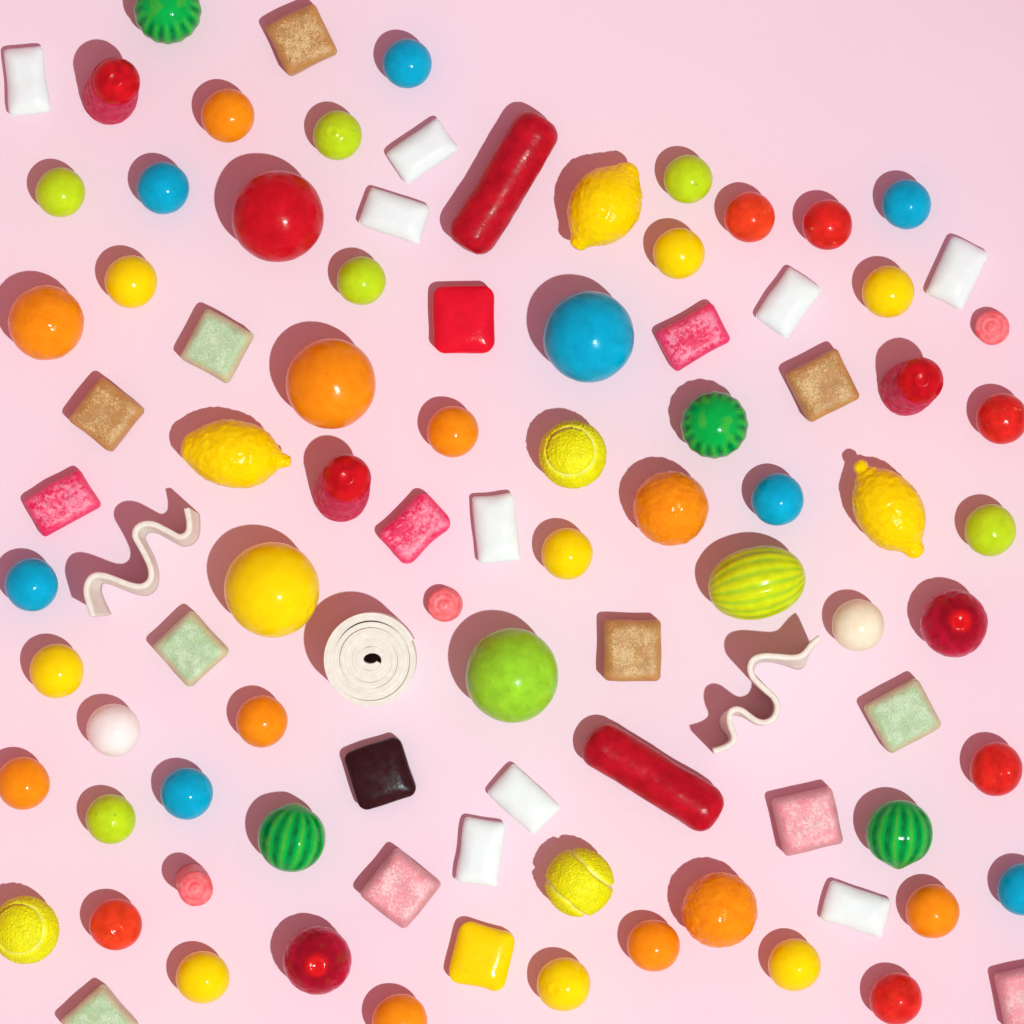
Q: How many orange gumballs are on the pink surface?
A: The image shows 11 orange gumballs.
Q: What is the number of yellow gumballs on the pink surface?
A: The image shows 9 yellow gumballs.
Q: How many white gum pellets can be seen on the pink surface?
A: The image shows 9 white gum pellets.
